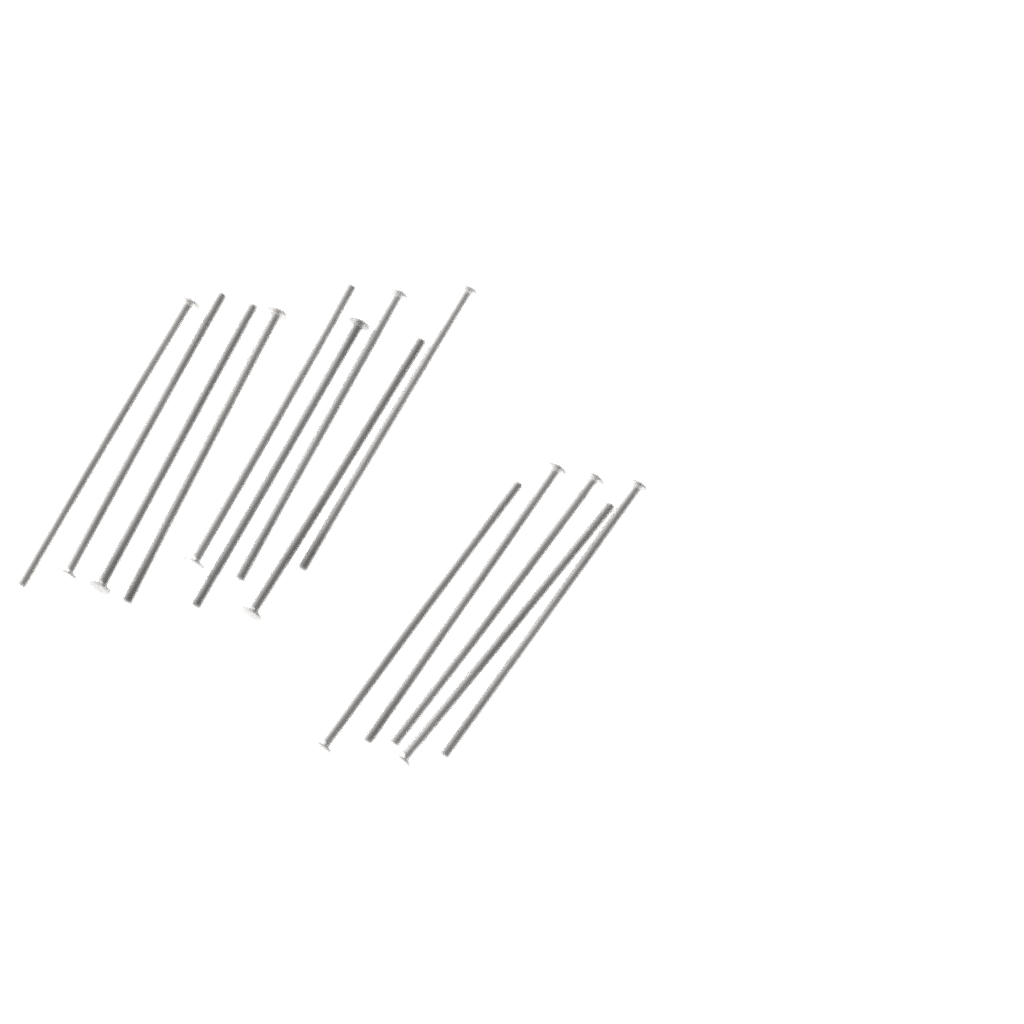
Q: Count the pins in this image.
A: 14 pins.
